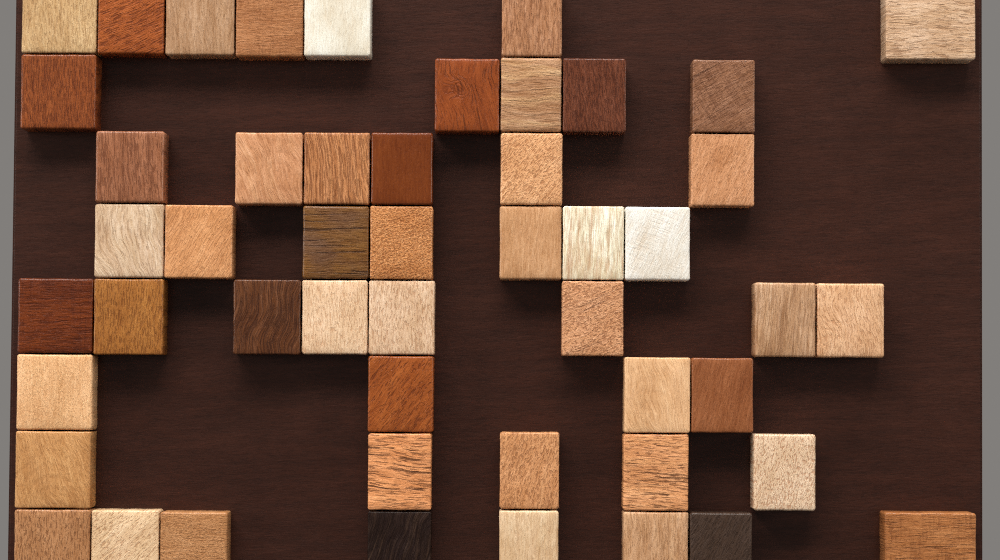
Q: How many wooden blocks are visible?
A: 50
